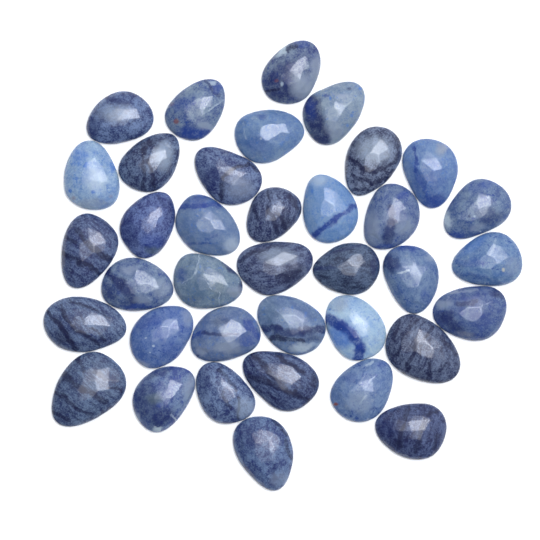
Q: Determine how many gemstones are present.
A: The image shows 37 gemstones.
